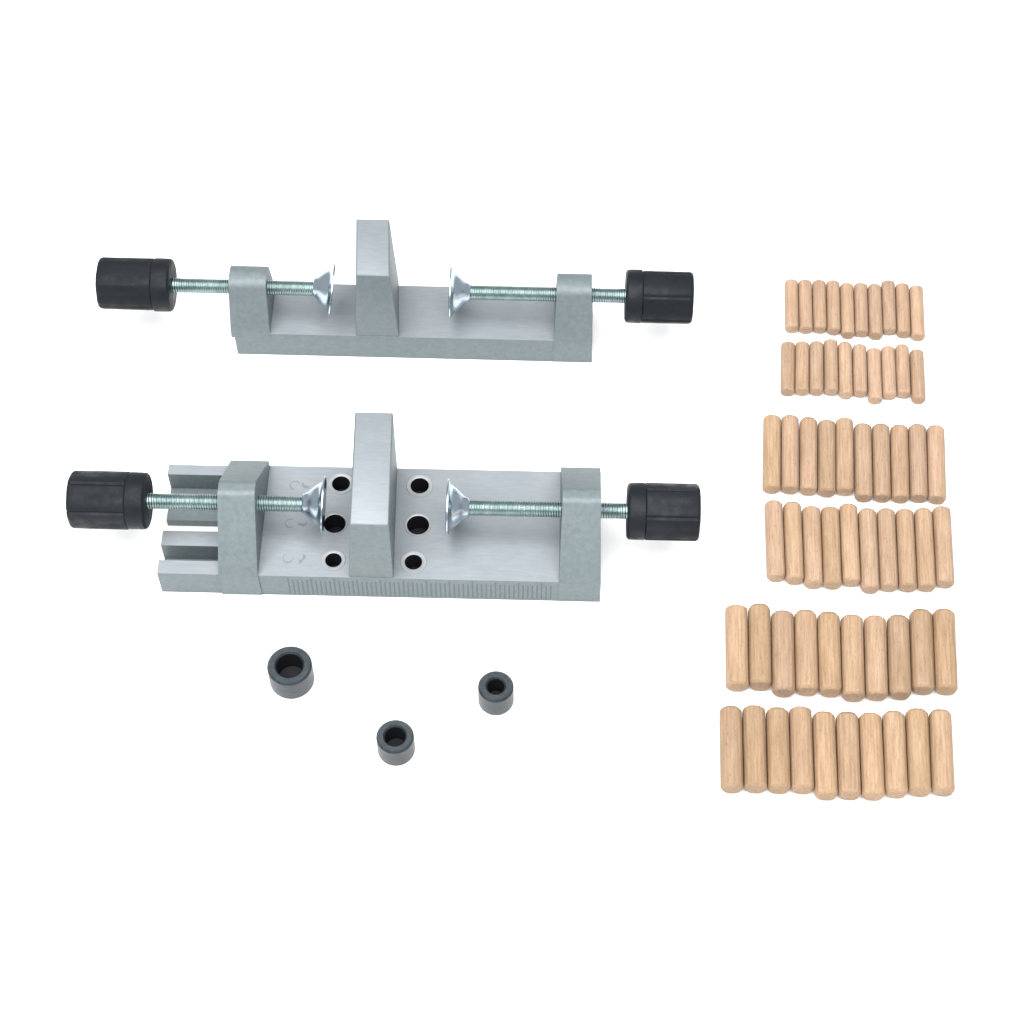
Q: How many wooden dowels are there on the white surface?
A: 60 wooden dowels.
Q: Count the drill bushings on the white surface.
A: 3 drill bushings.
